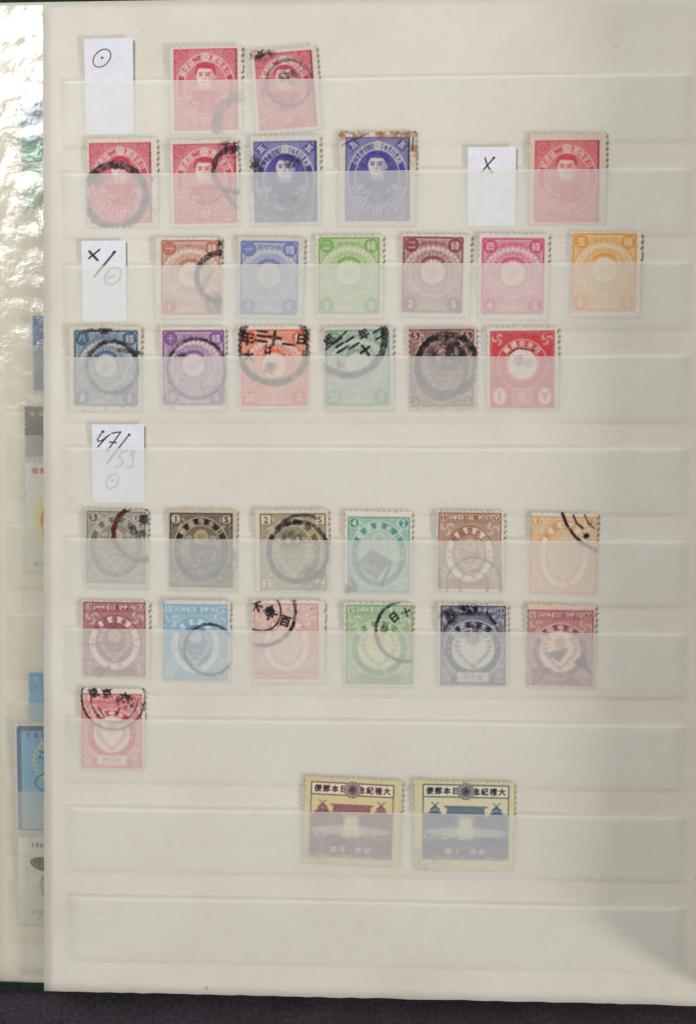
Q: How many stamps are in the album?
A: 41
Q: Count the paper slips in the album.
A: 4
